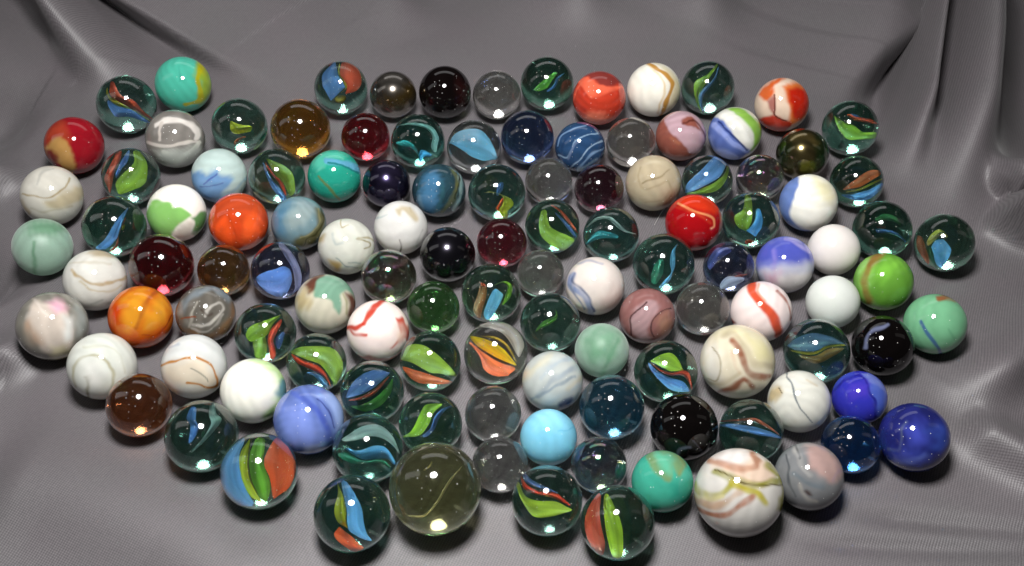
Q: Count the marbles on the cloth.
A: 118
